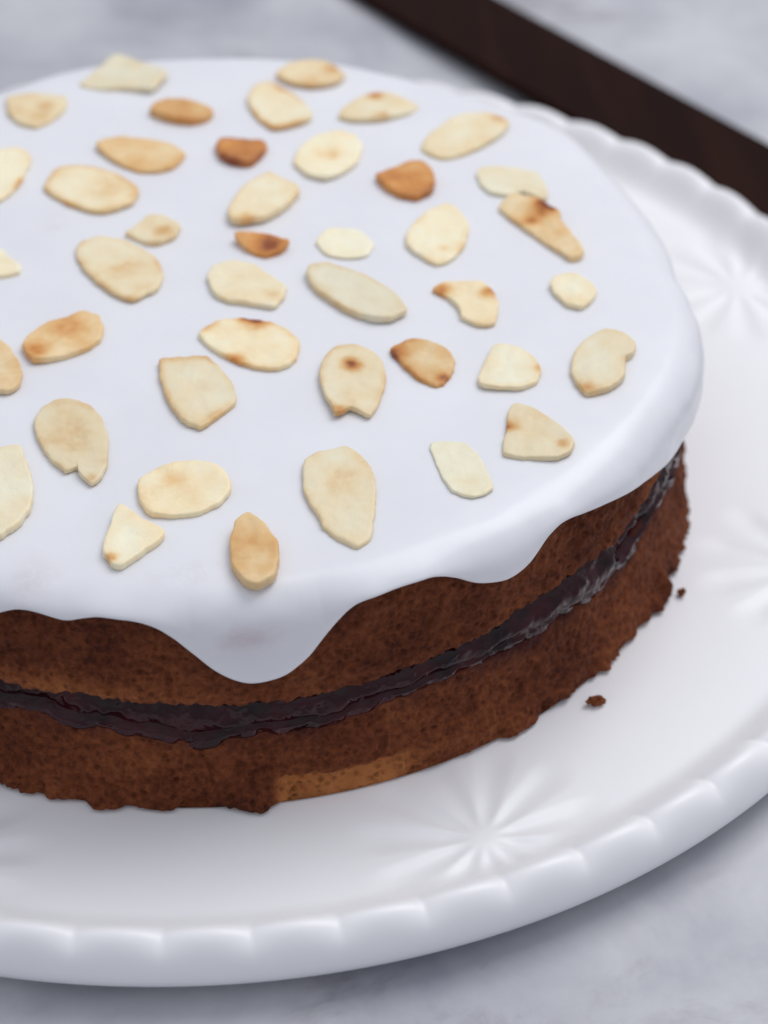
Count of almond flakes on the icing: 42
